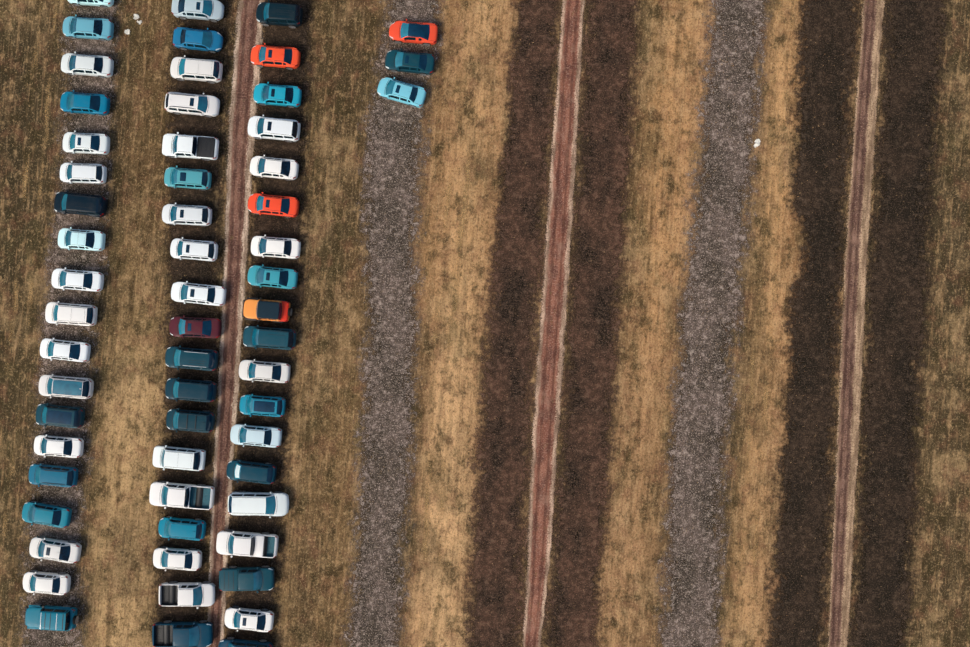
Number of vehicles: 60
